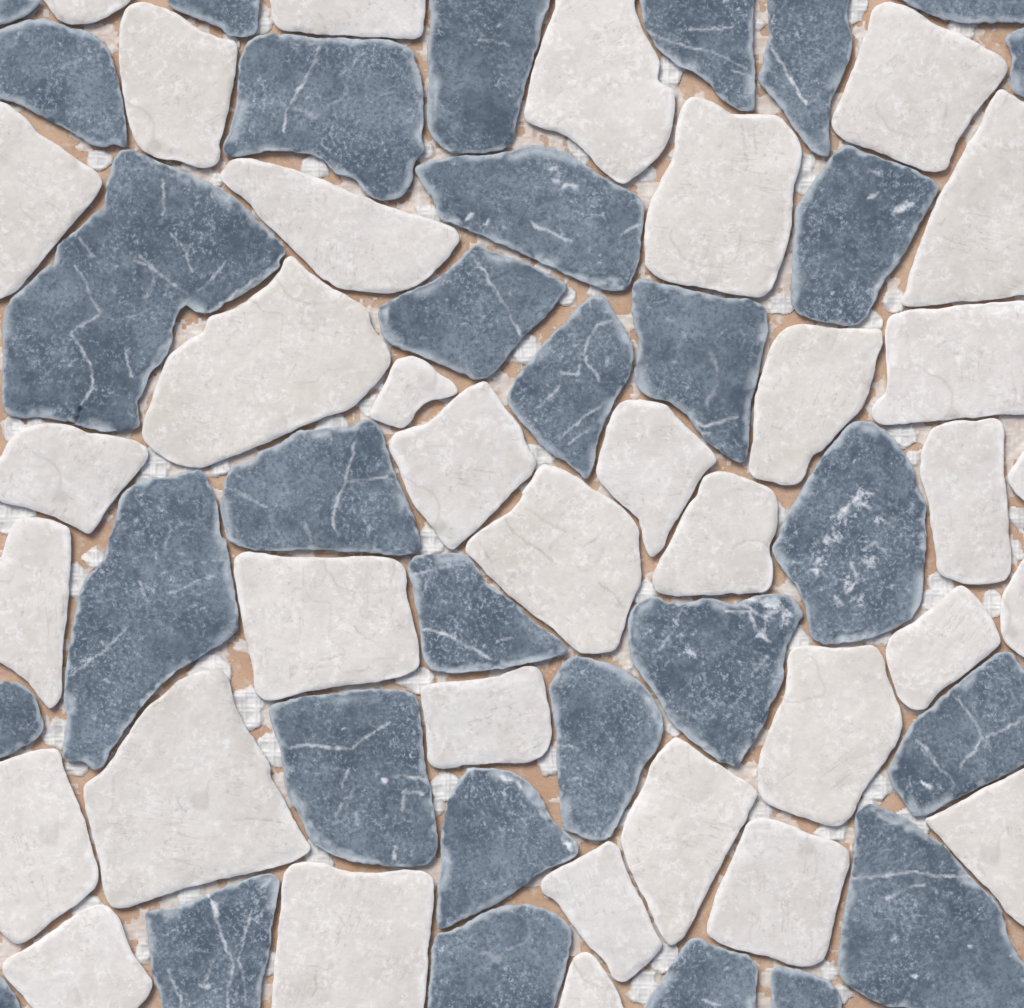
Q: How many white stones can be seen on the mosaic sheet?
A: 35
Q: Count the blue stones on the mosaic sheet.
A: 31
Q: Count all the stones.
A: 66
